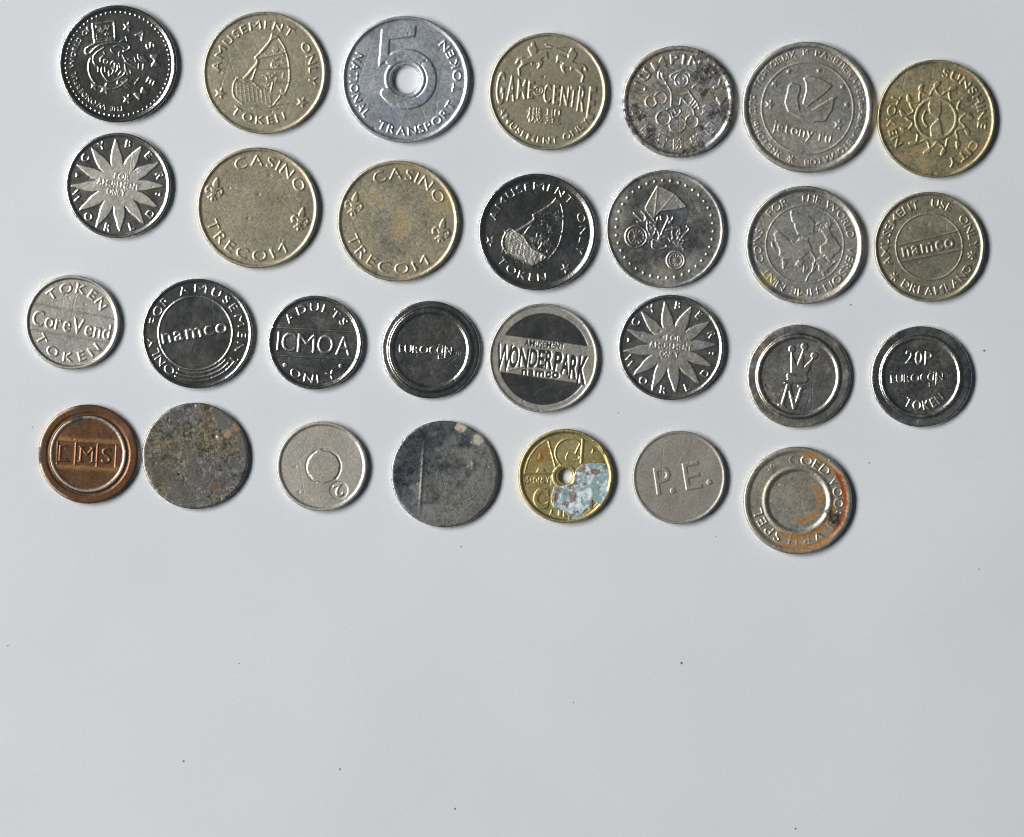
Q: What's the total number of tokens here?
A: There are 29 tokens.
